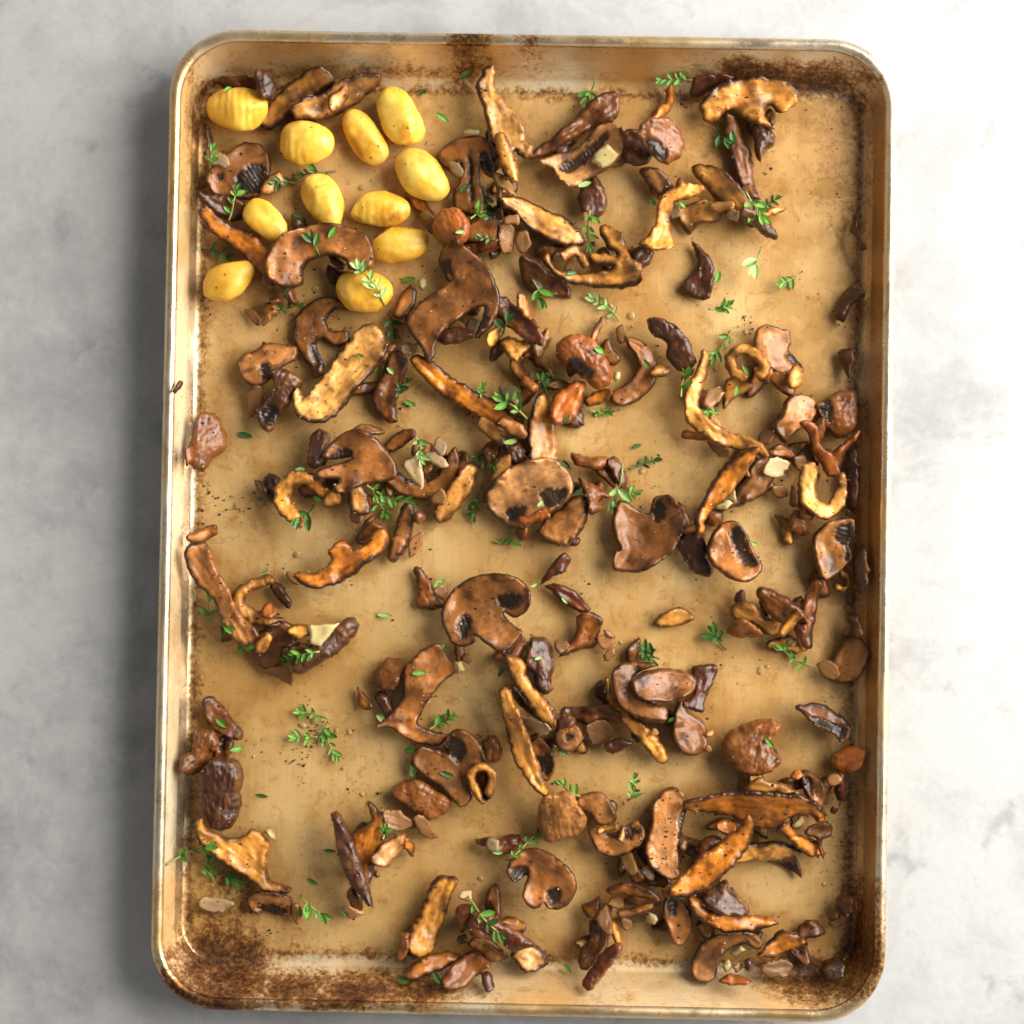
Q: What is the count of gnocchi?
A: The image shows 11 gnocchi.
